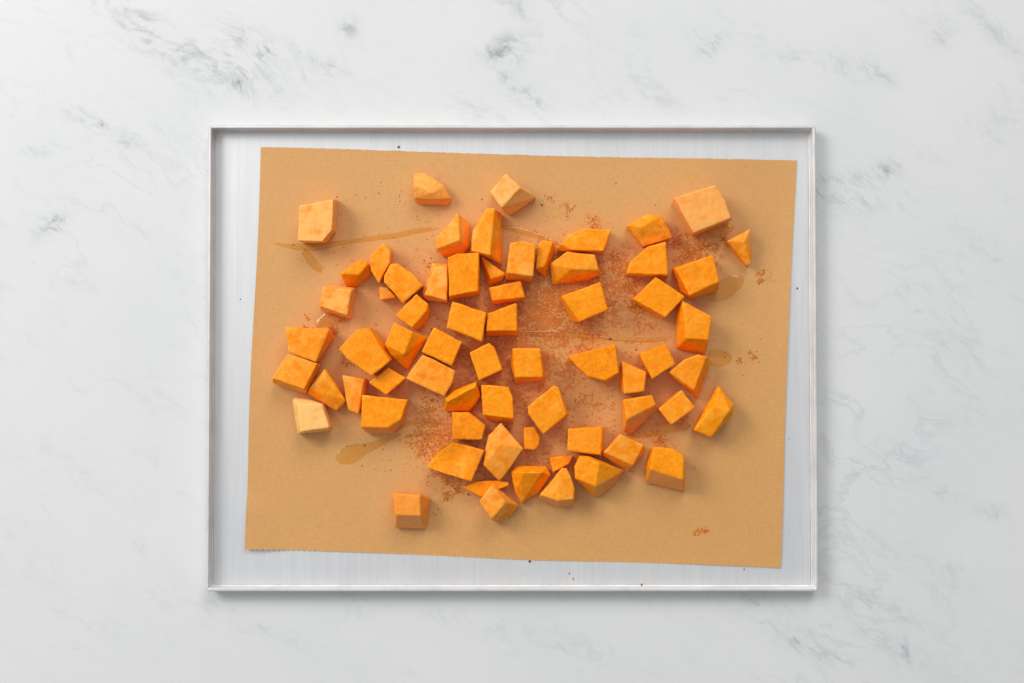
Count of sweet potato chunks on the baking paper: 66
